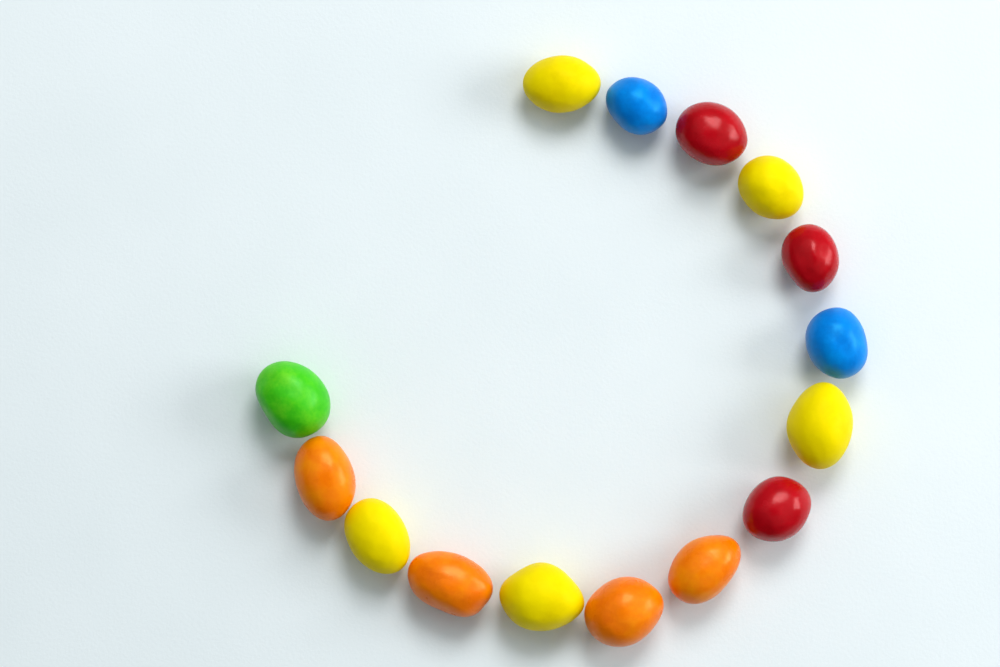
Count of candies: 15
